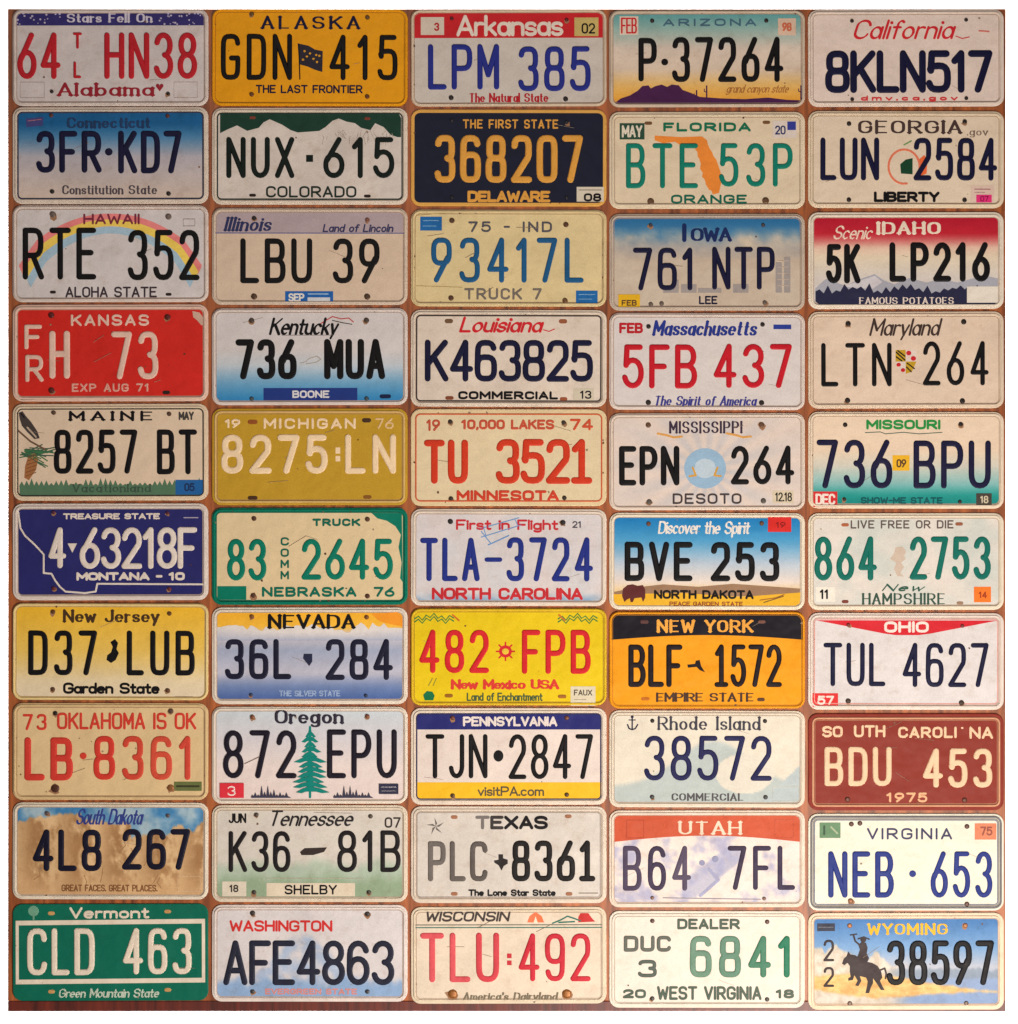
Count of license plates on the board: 50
